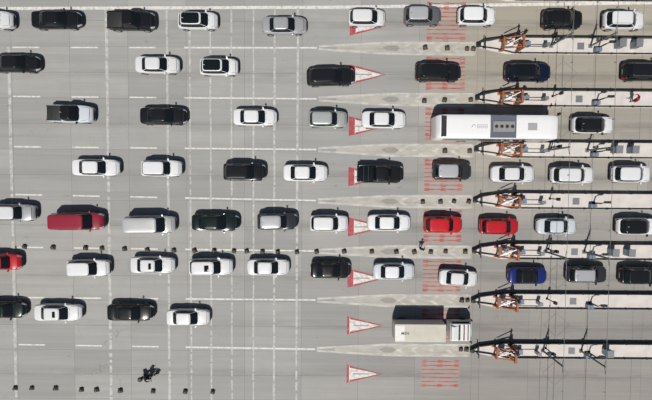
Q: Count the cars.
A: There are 58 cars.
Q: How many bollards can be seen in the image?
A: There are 48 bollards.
